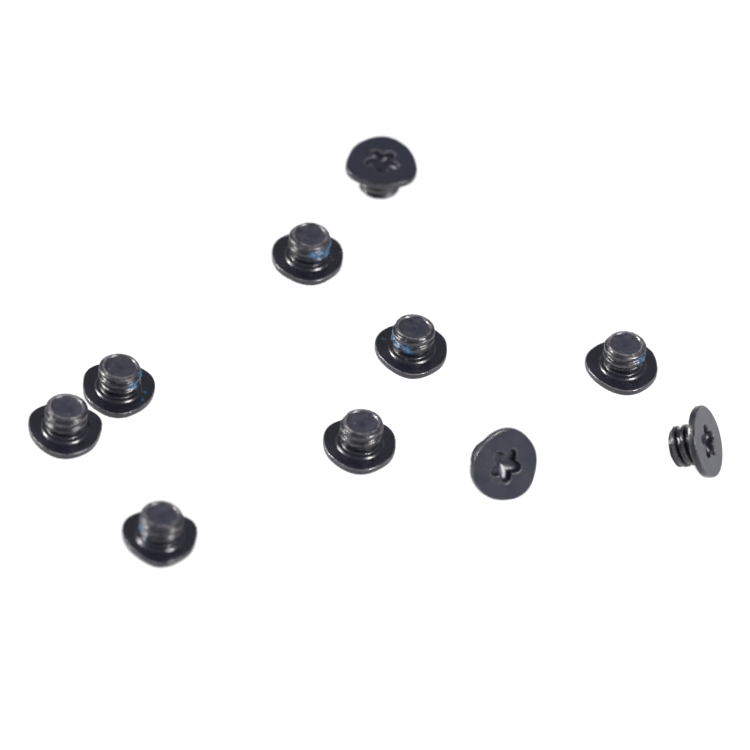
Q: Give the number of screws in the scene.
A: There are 10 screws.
